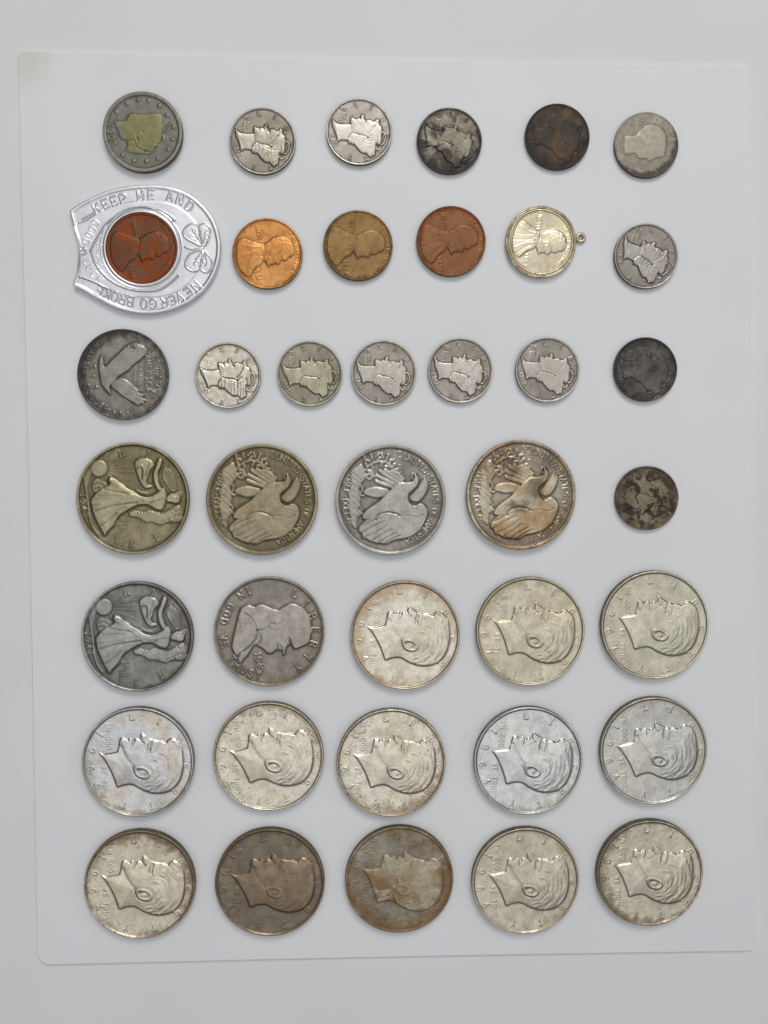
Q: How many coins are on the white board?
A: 39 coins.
